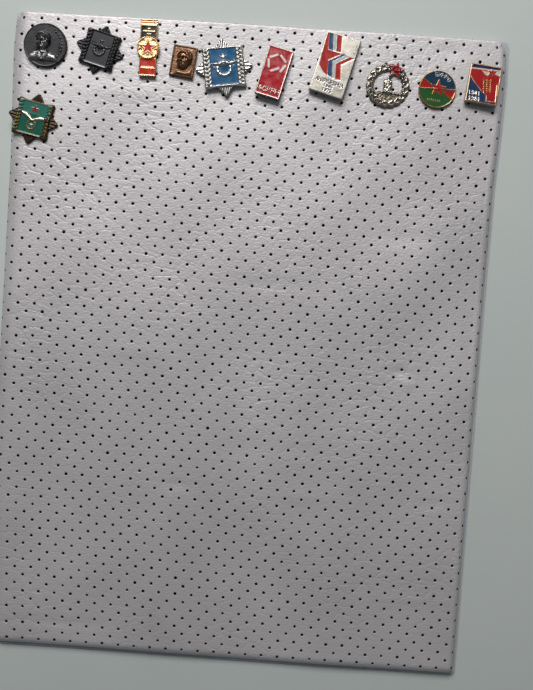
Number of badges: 11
